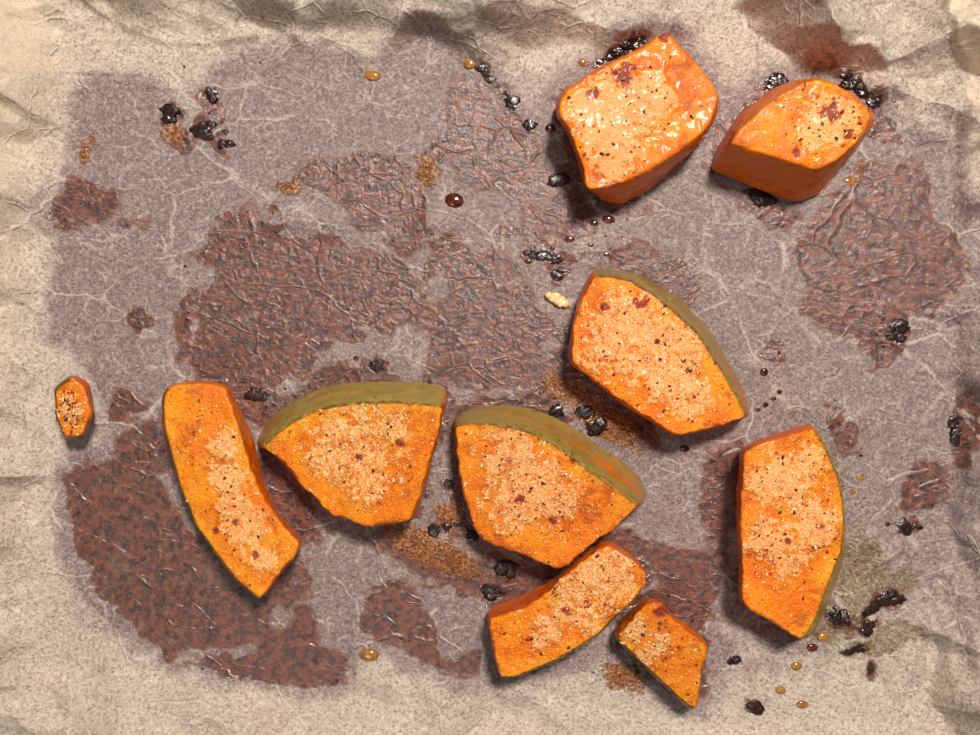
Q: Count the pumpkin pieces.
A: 10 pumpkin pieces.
